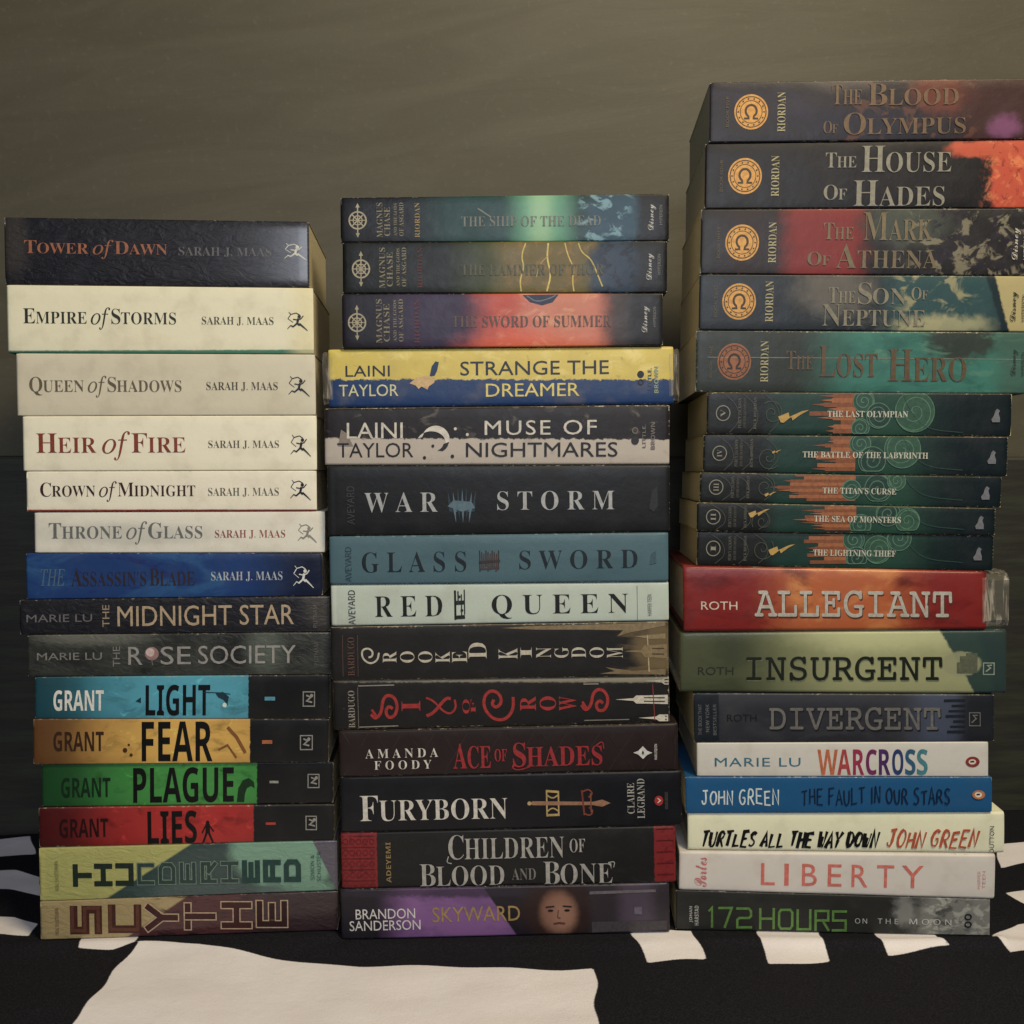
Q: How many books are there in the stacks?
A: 47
